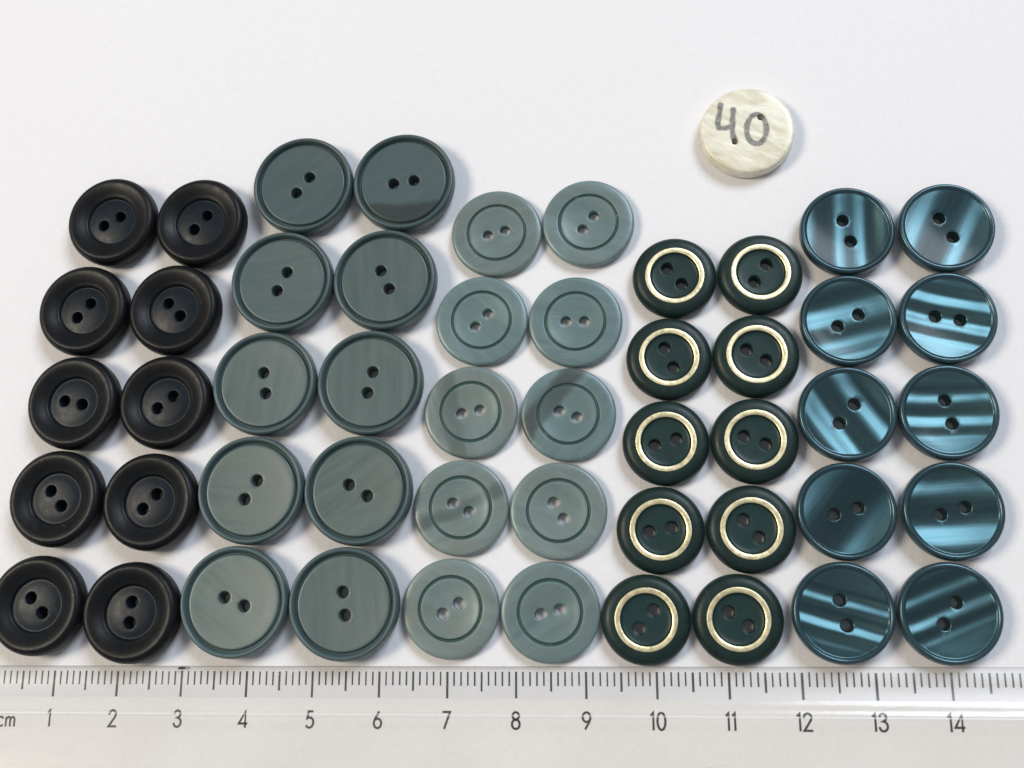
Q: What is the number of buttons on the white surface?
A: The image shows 51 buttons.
